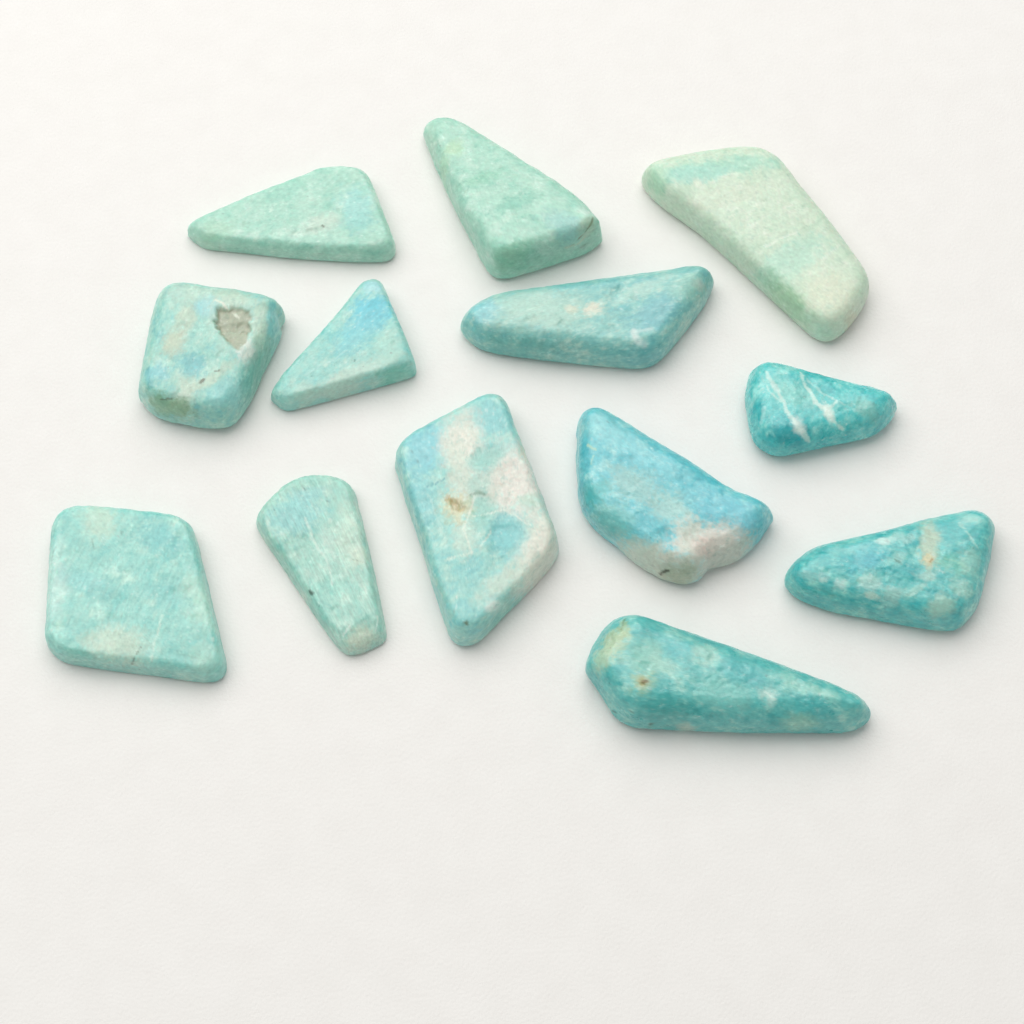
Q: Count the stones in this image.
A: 13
